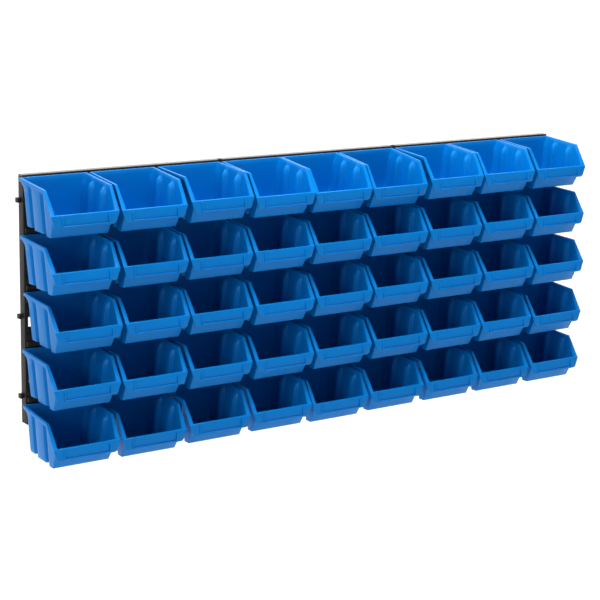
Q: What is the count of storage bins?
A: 45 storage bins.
